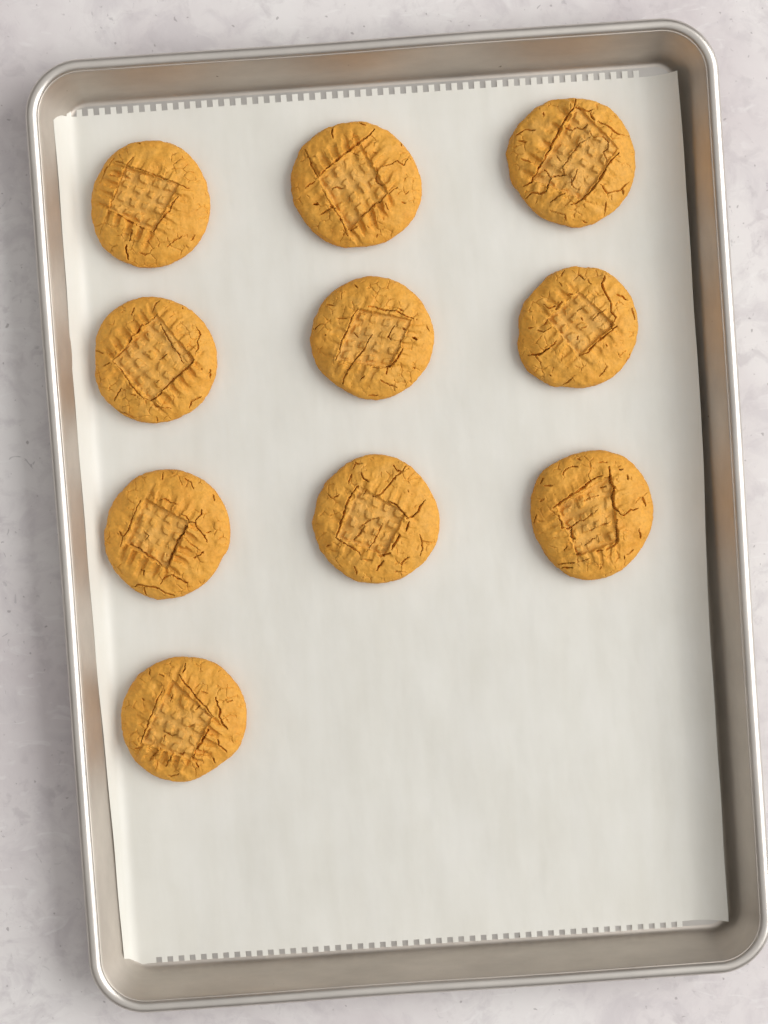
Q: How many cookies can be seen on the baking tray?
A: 10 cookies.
